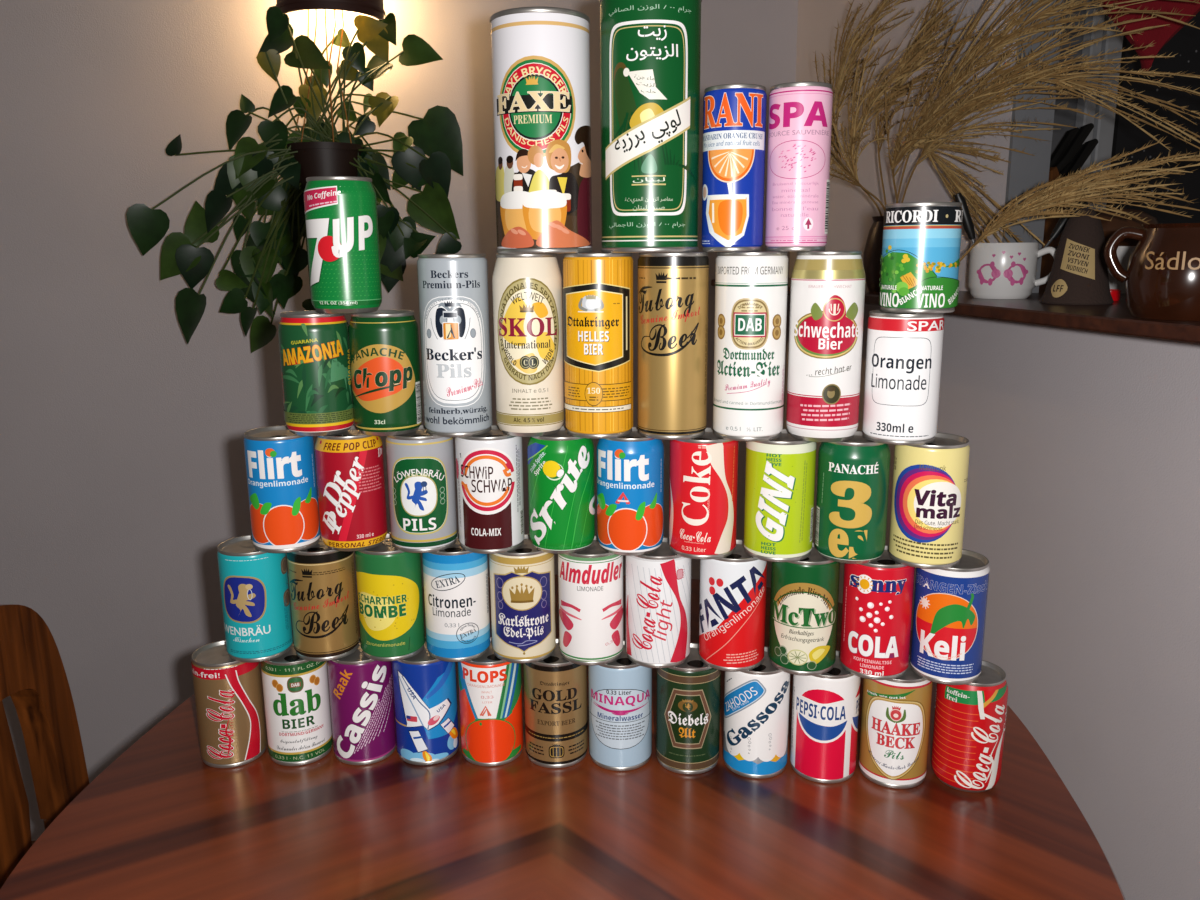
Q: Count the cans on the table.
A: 48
